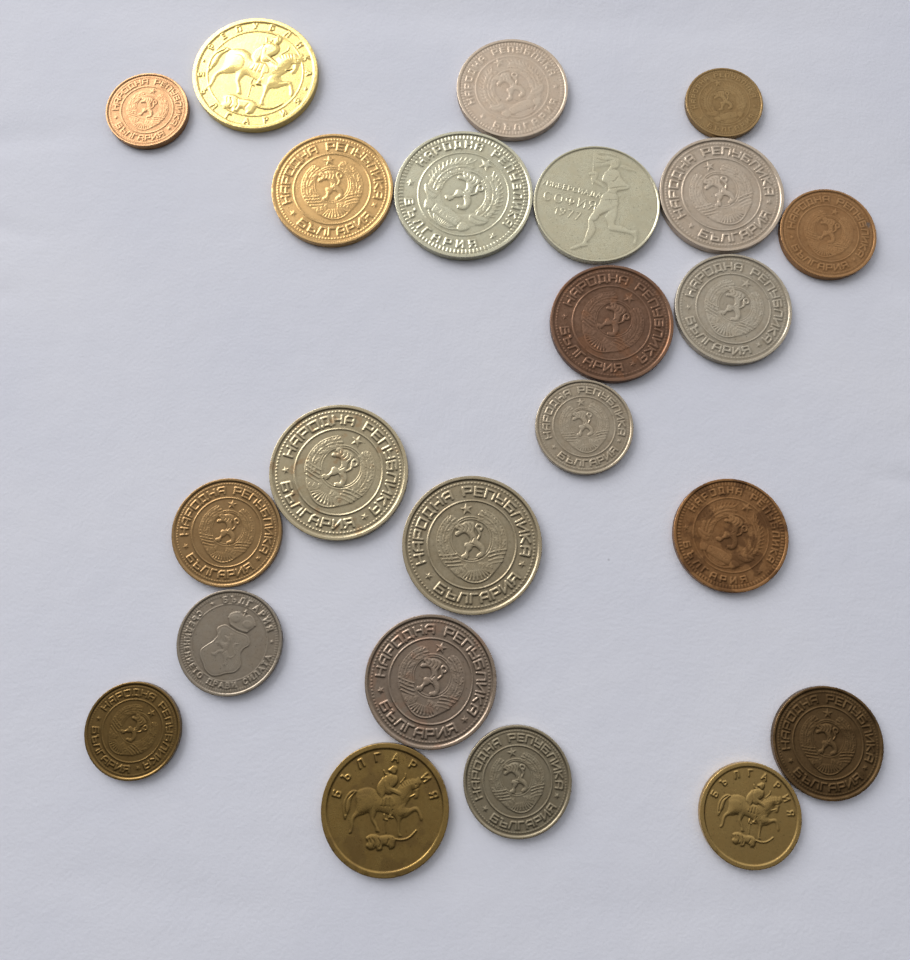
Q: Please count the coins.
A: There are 23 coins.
